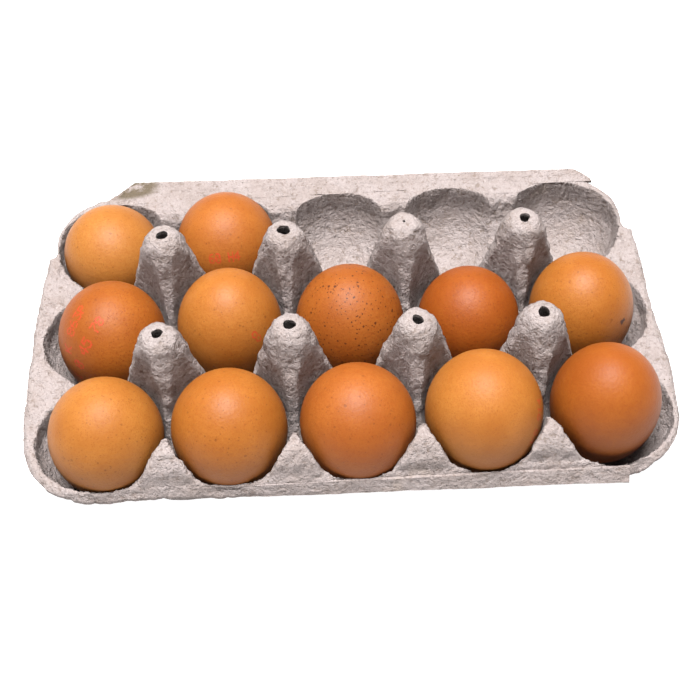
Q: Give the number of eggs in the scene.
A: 12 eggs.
